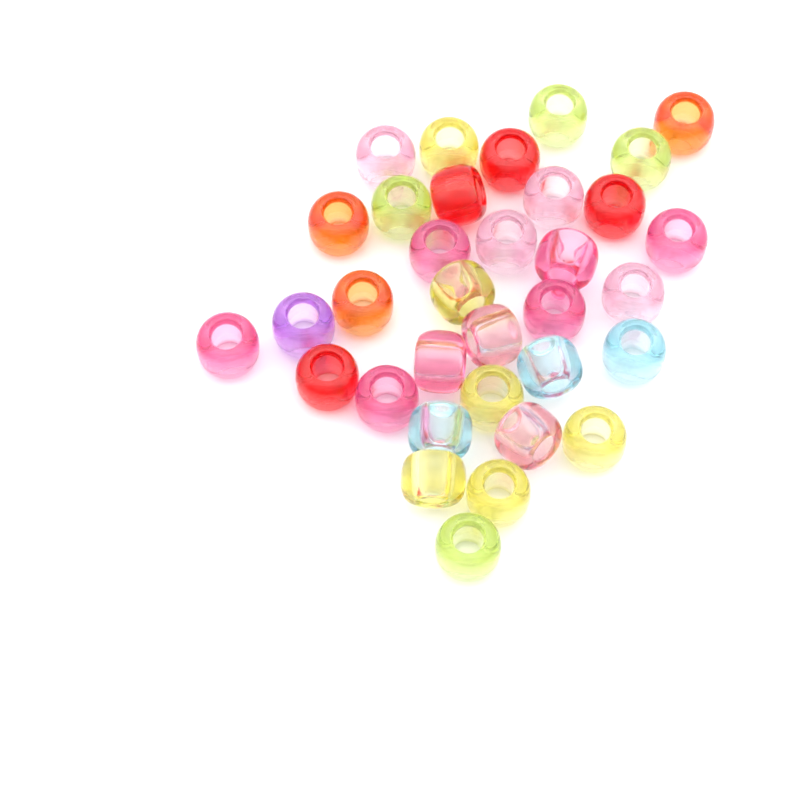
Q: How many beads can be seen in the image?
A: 34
